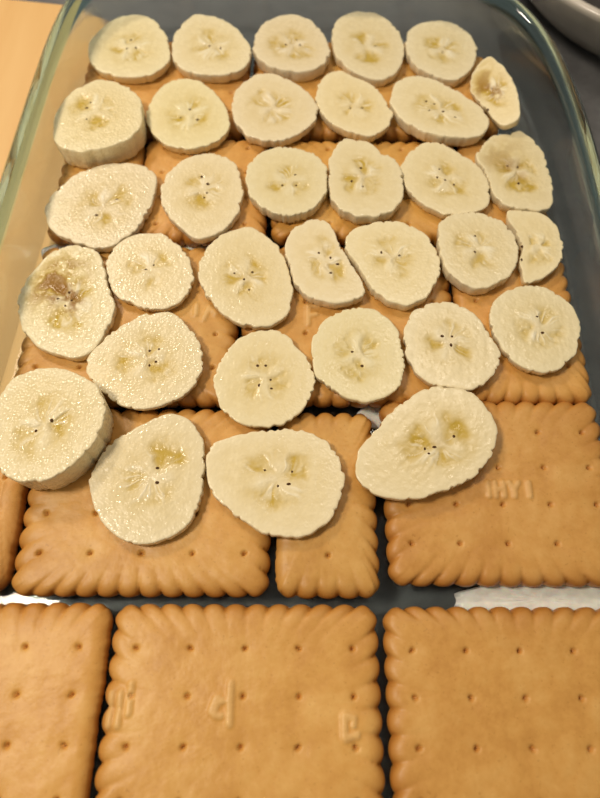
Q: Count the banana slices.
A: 33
